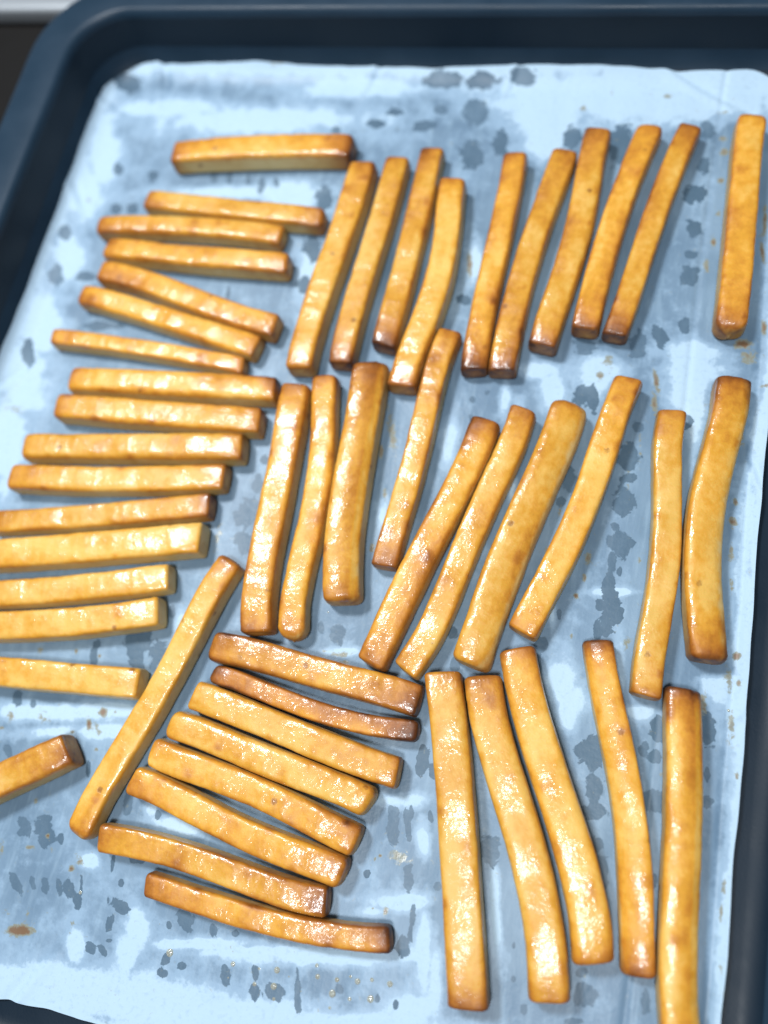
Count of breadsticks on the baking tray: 51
